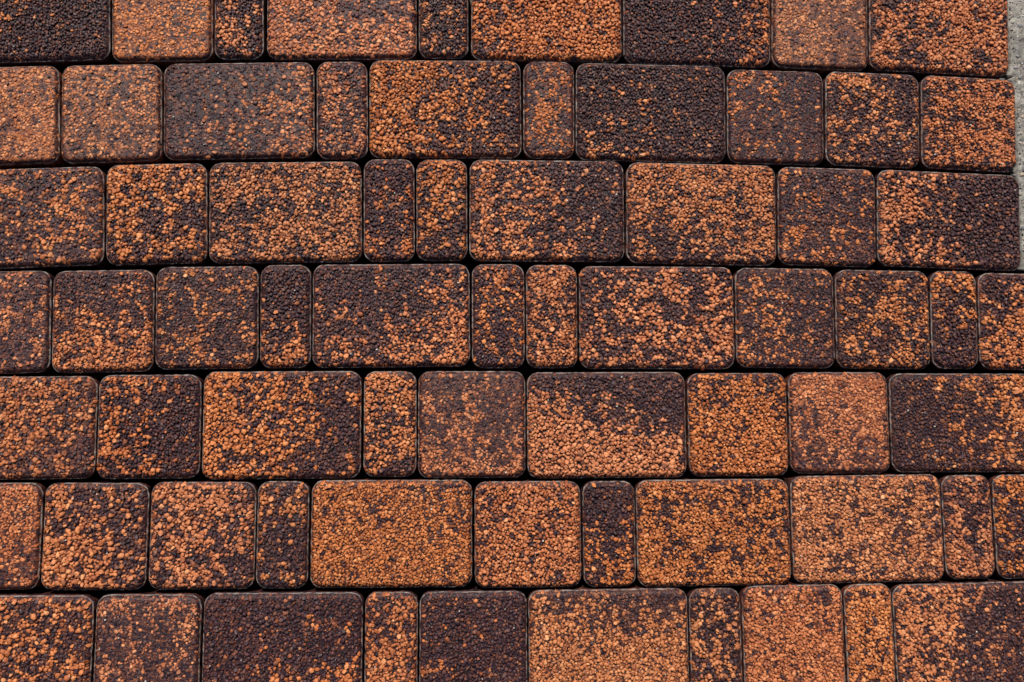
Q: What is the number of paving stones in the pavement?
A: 70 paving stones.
